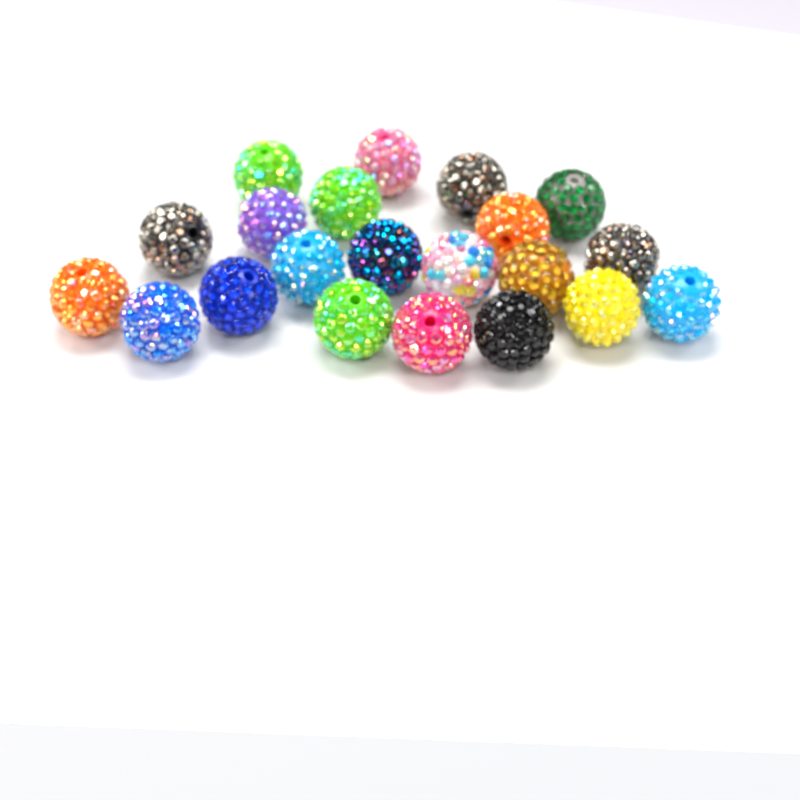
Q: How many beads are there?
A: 21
